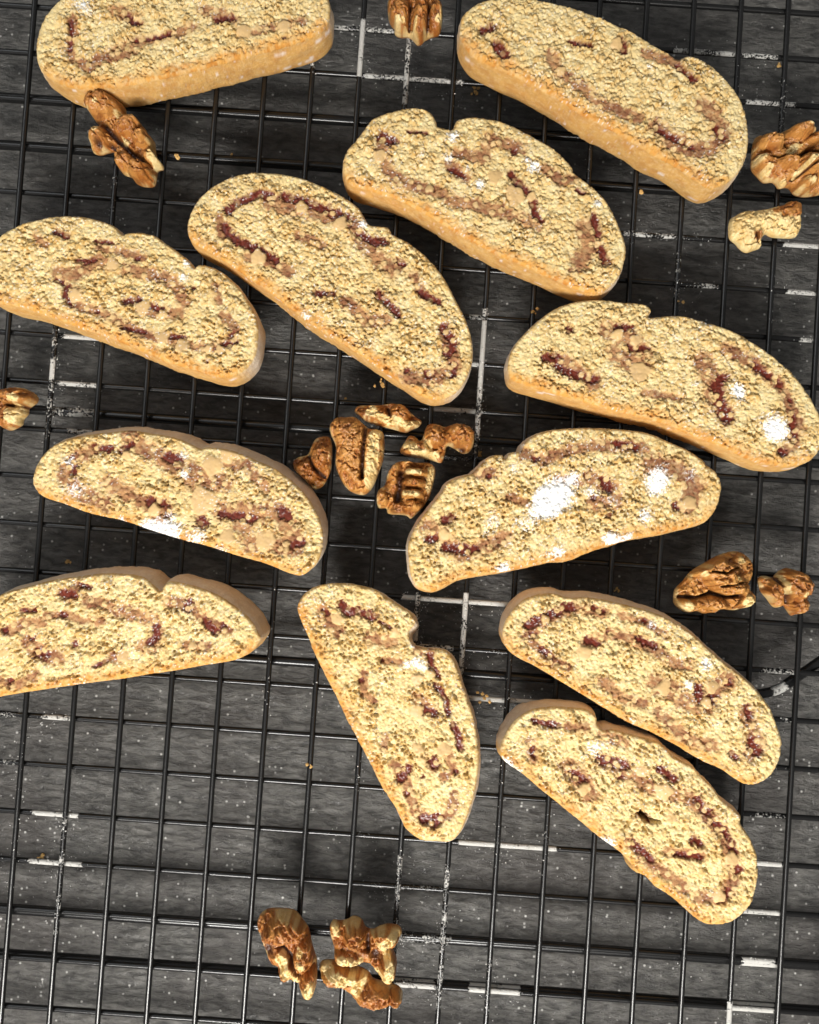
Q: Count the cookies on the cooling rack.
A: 12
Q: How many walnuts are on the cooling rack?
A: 15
